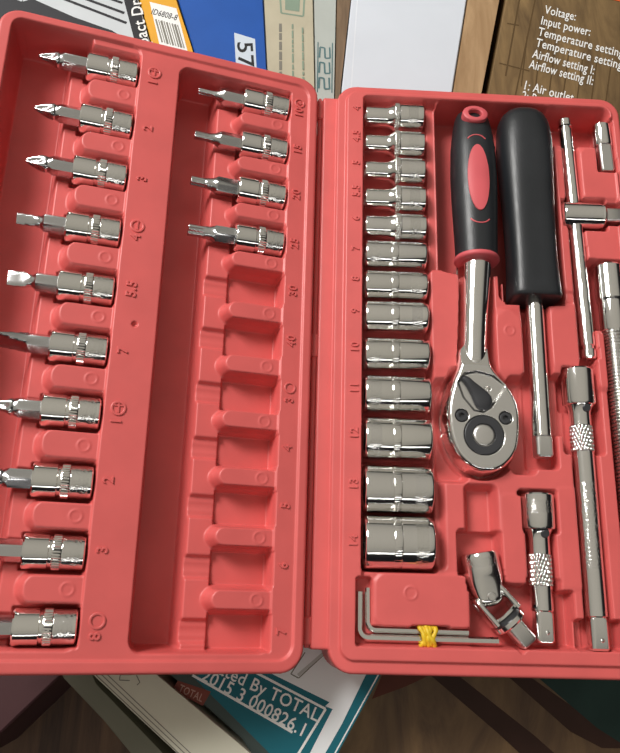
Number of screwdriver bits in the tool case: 14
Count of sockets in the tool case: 13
